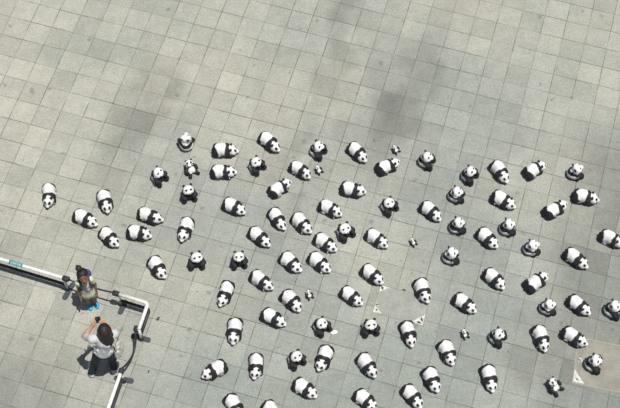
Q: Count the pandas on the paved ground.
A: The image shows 92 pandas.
